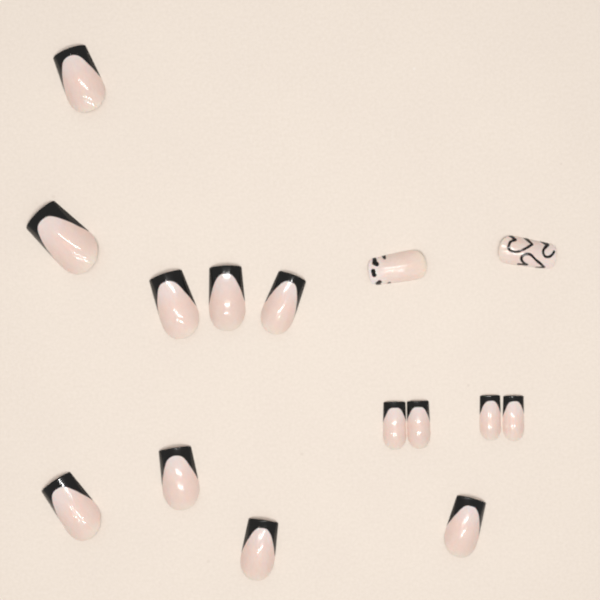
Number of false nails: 15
